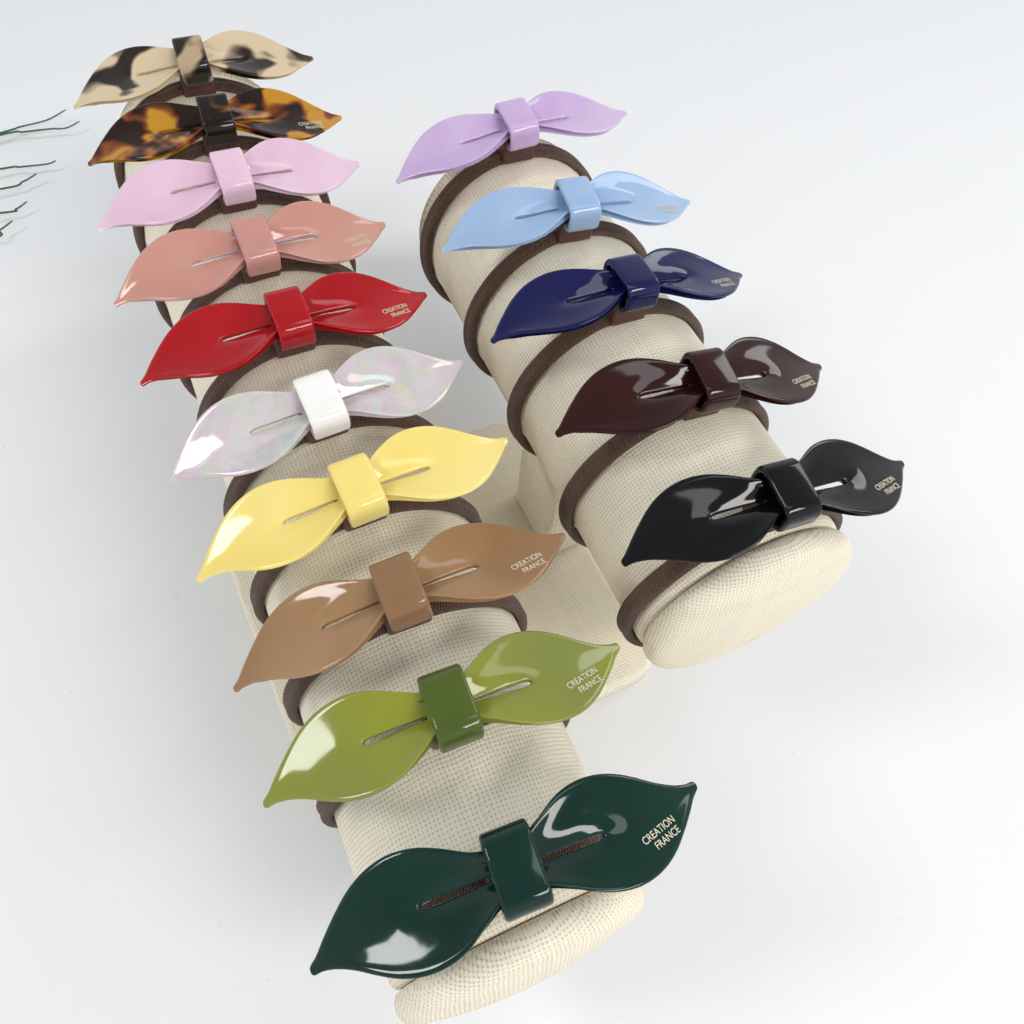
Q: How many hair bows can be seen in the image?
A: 15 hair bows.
